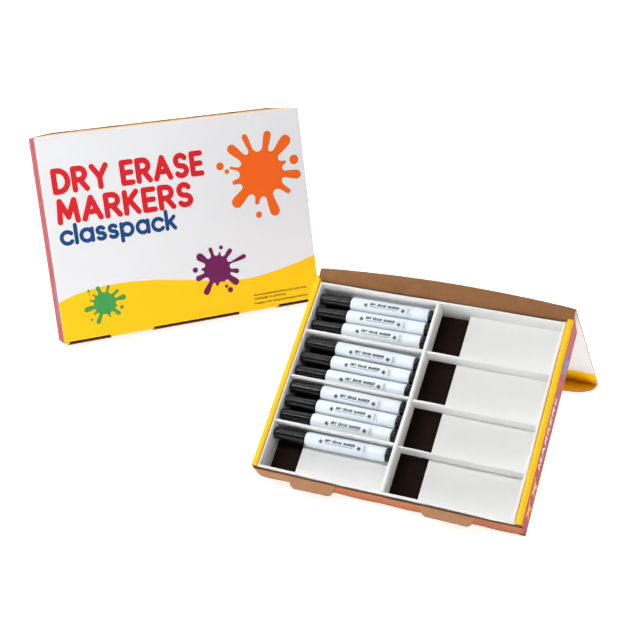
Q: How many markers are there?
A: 10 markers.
